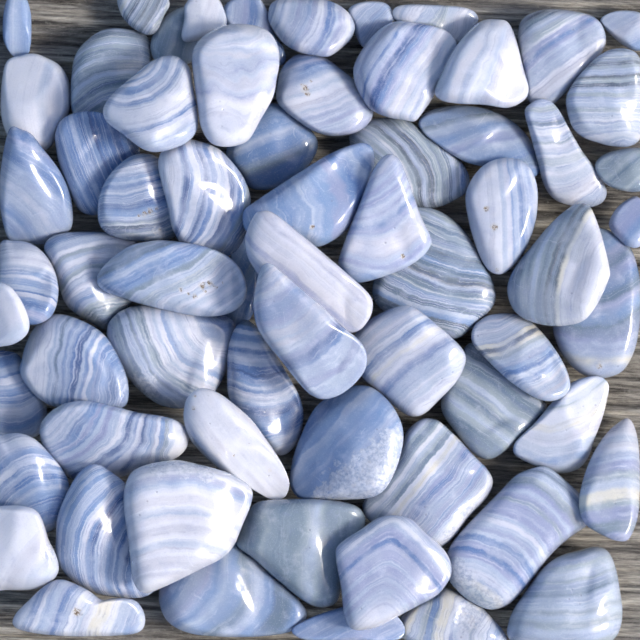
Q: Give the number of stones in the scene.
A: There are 66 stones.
